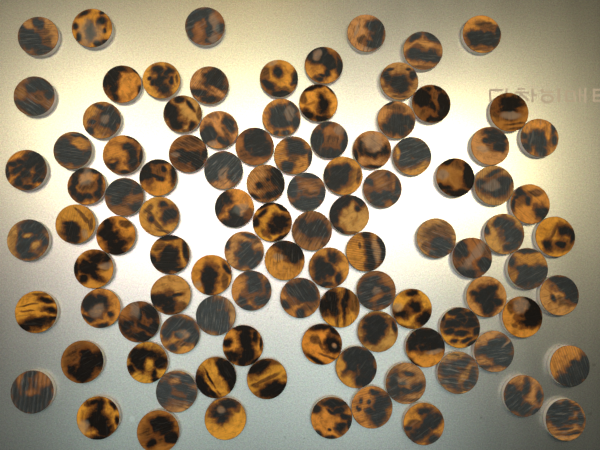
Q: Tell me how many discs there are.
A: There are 101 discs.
